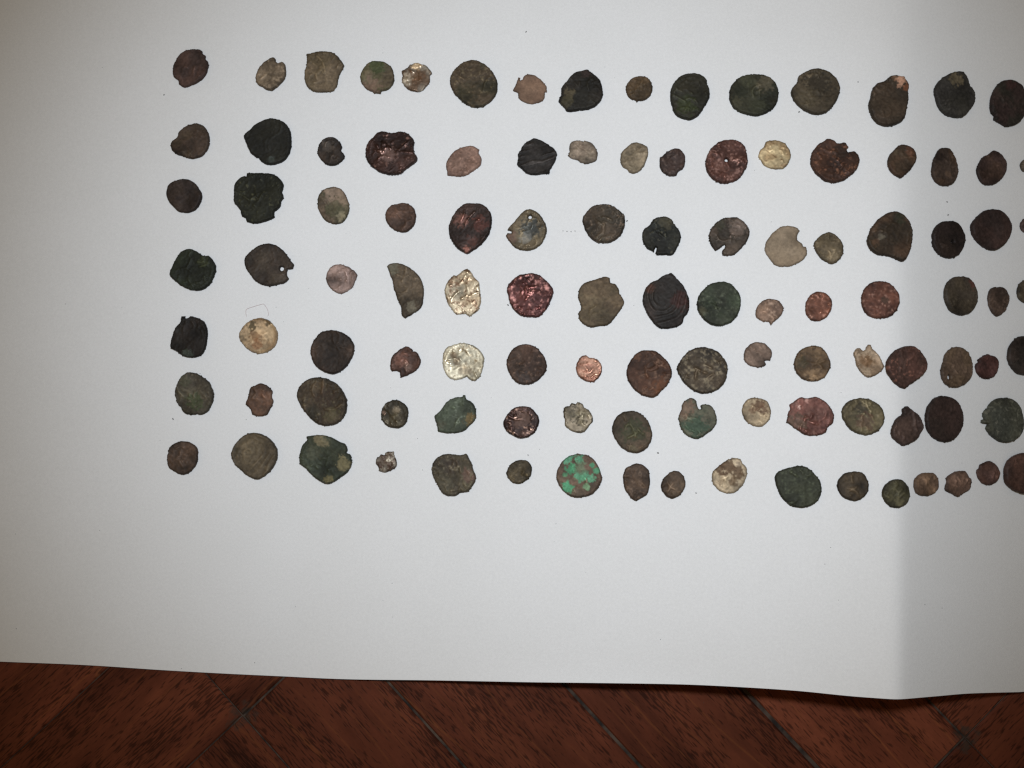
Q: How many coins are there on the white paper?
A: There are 109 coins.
